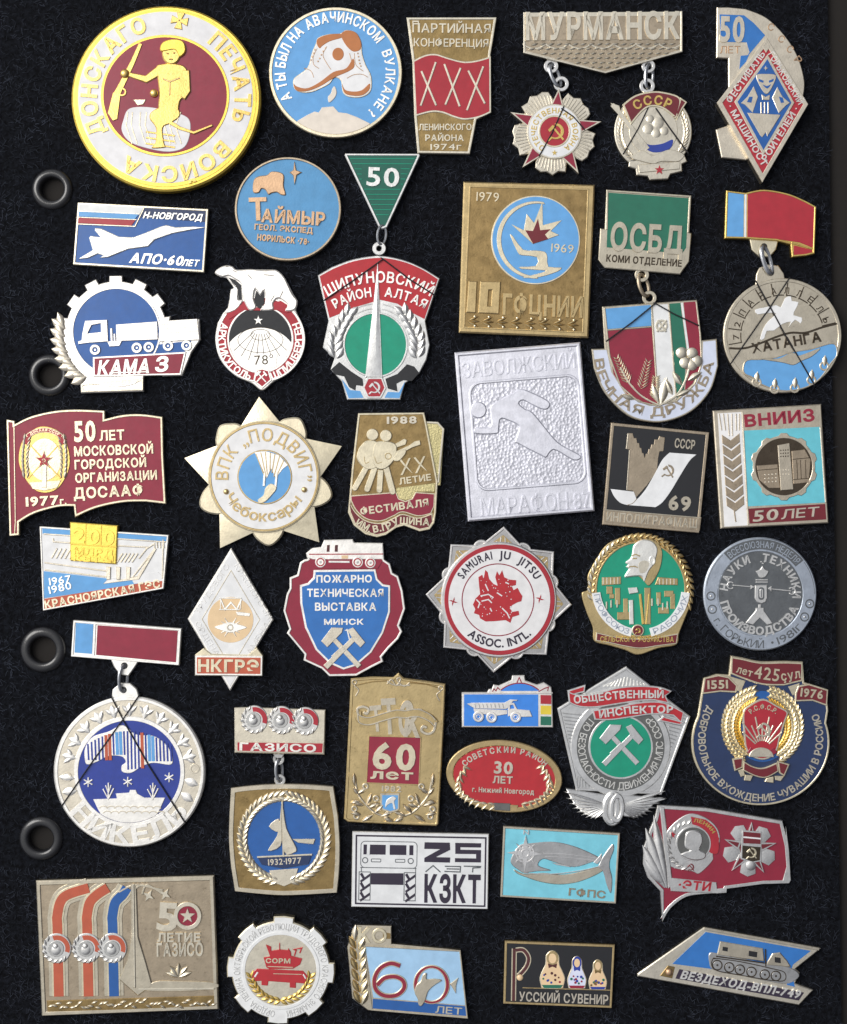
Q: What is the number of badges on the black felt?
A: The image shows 40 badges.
